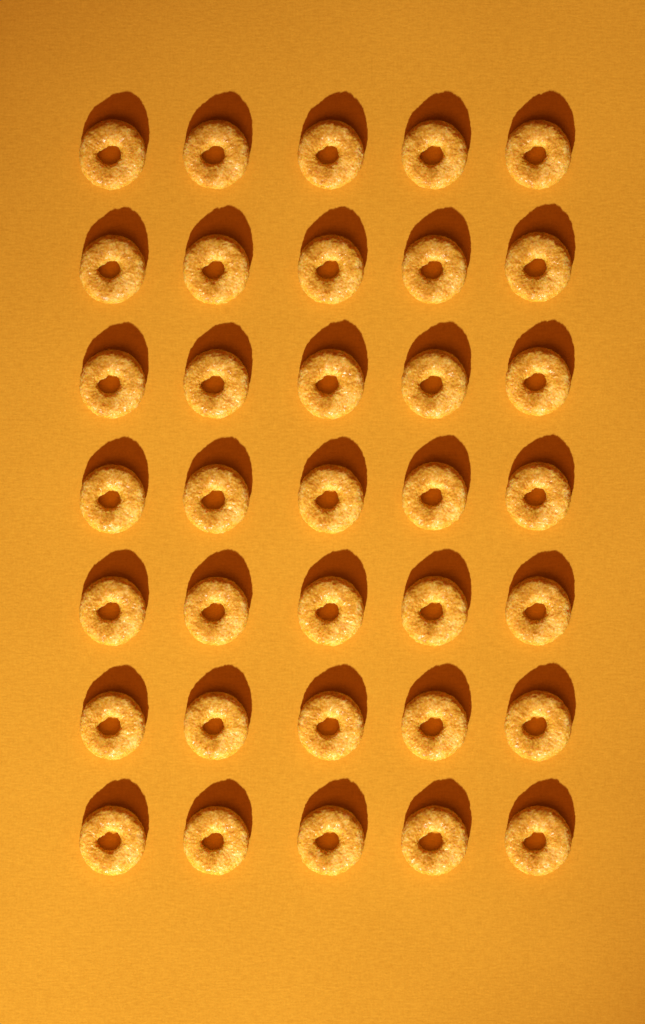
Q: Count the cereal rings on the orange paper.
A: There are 35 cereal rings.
